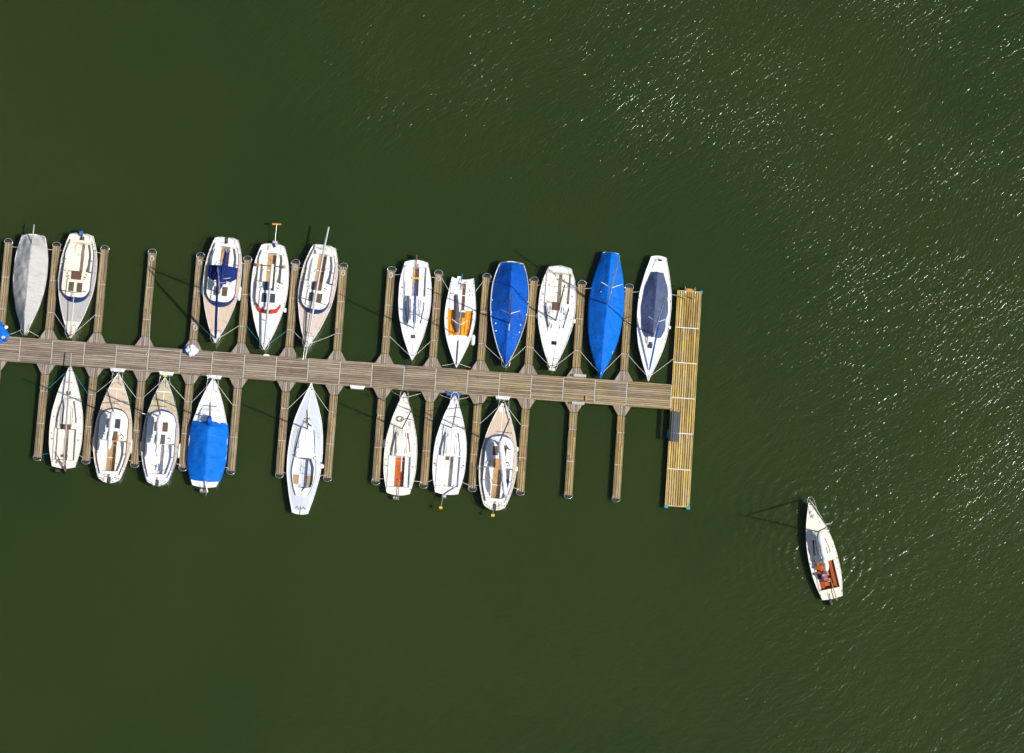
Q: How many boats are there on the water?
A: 20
